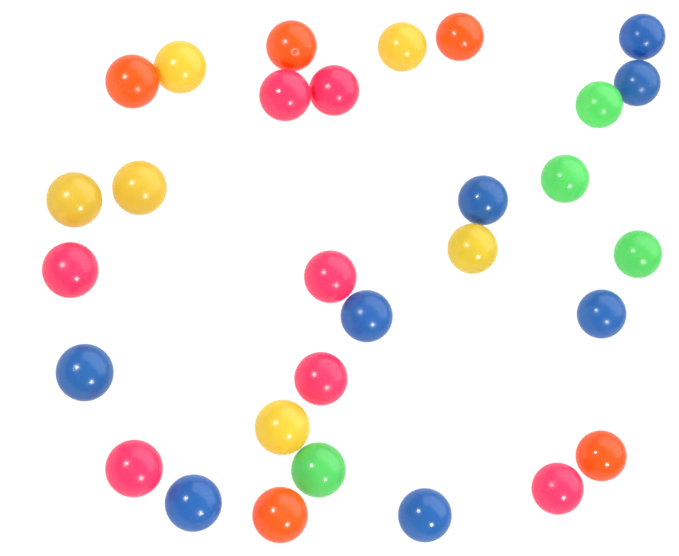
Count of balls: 30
